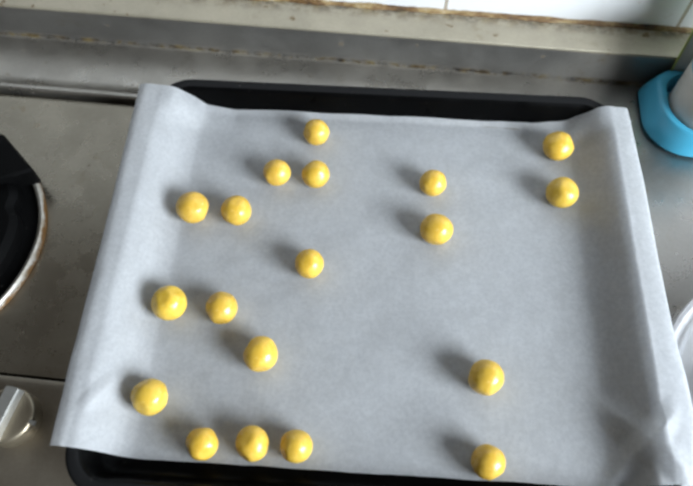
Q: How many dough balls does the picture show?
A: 19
